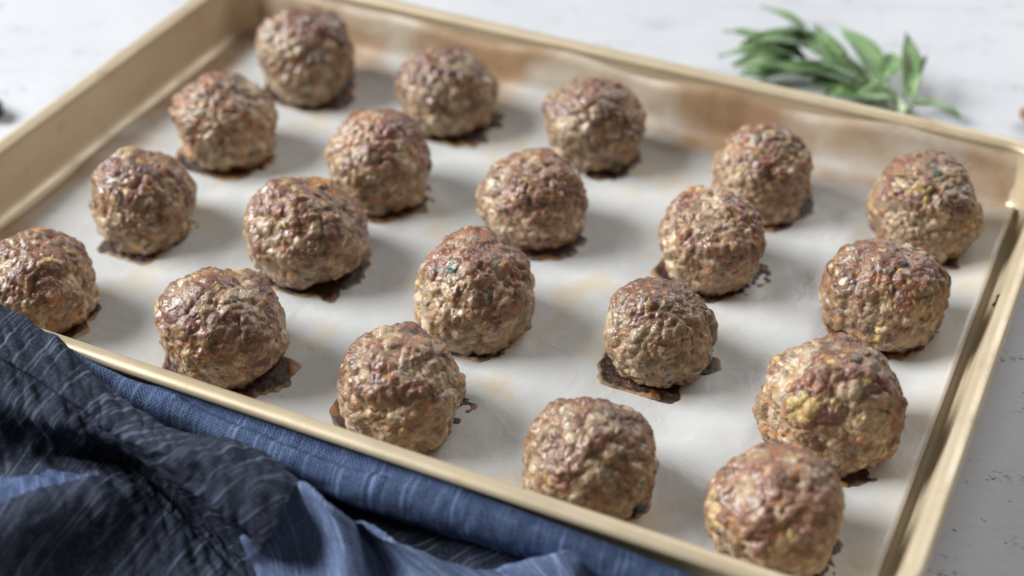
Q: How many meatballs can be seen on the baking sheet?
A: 20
